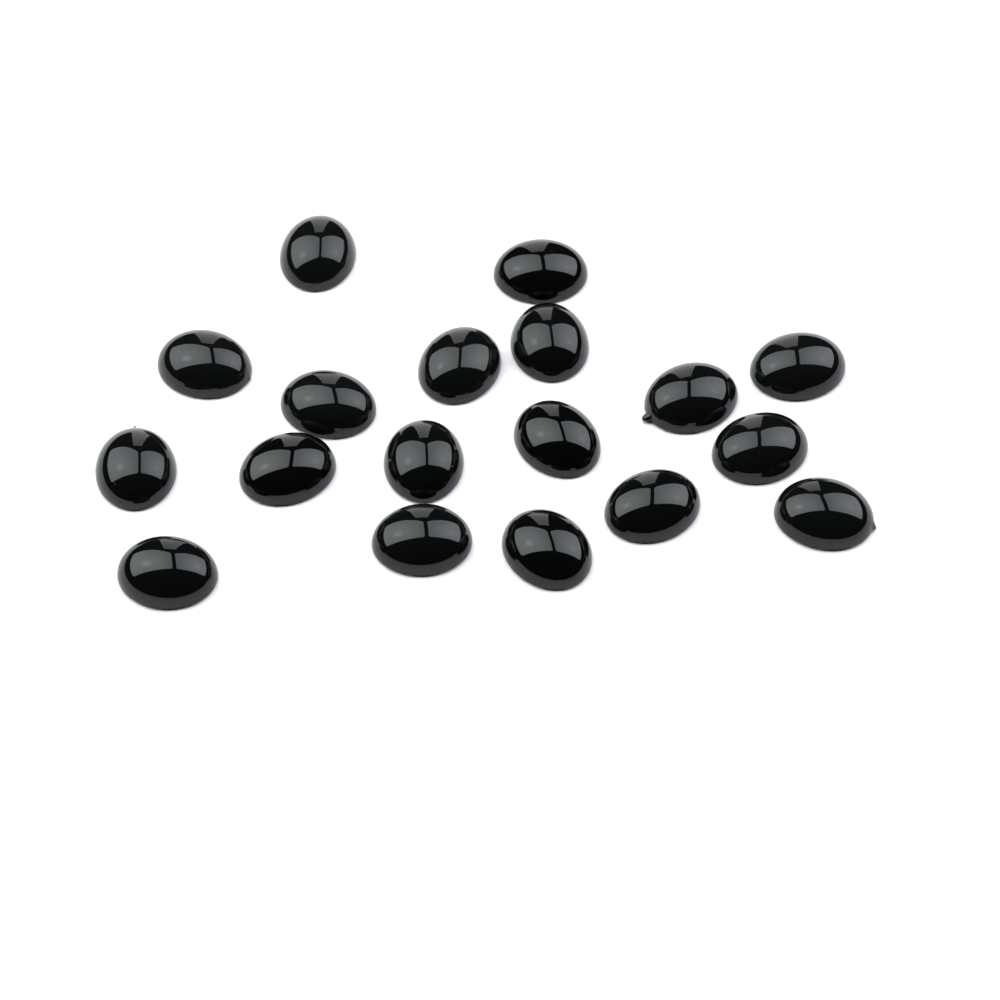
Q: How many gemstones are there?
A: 18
